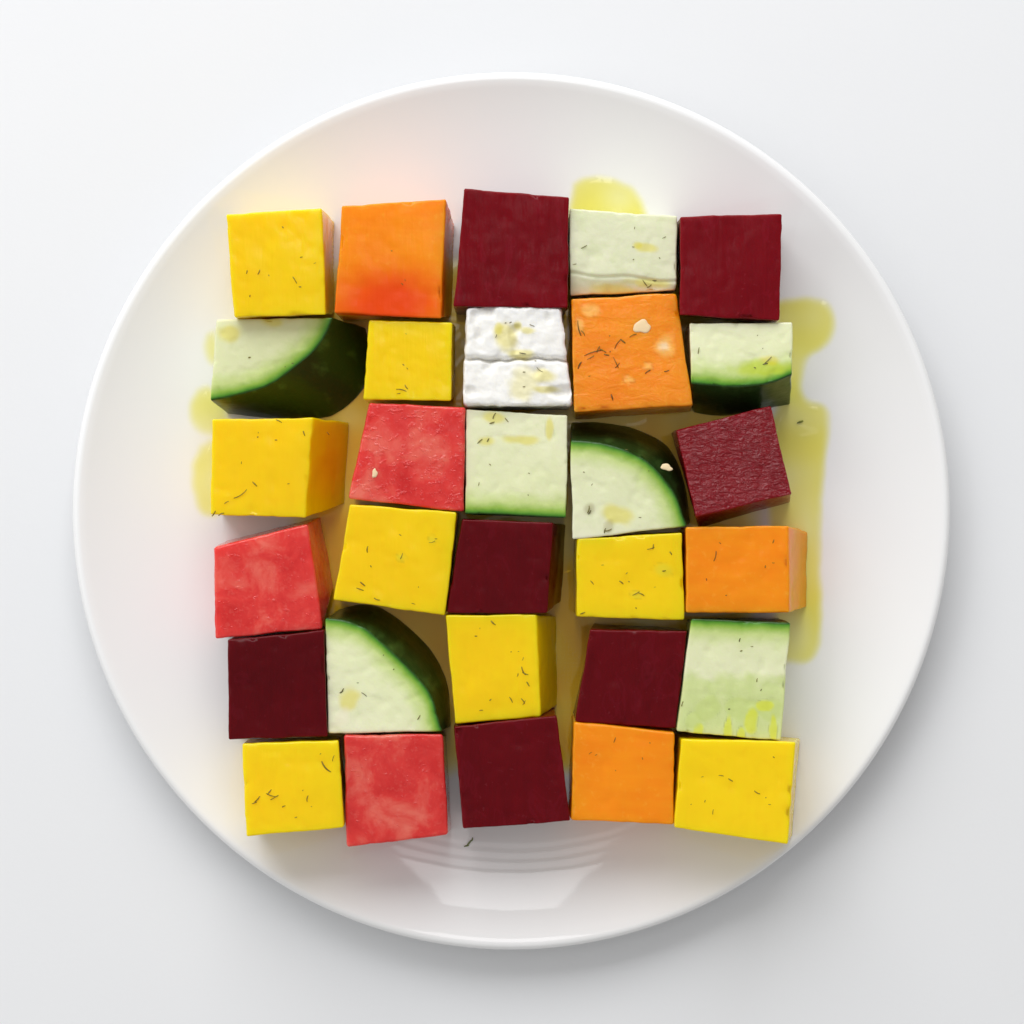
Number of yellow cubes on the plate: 8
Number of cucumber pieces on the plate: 7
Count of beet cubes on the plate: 7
